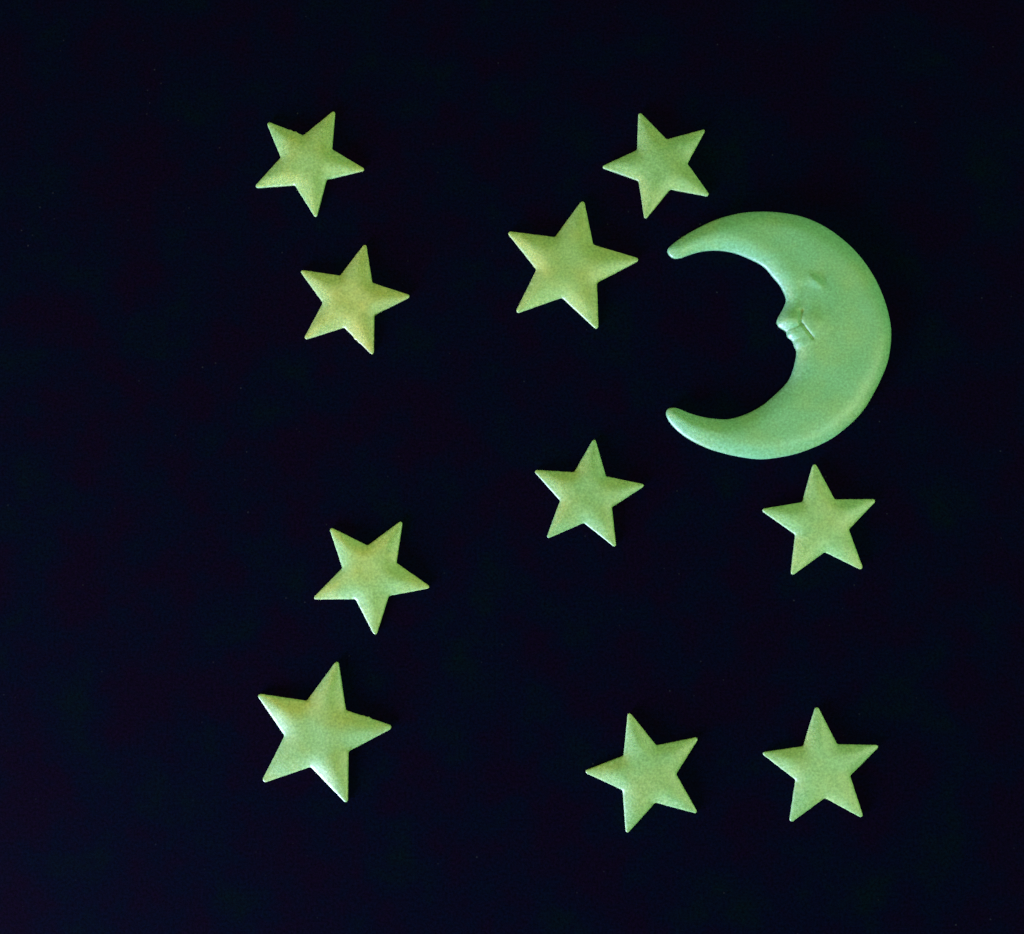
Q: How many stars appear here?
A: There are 10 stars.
